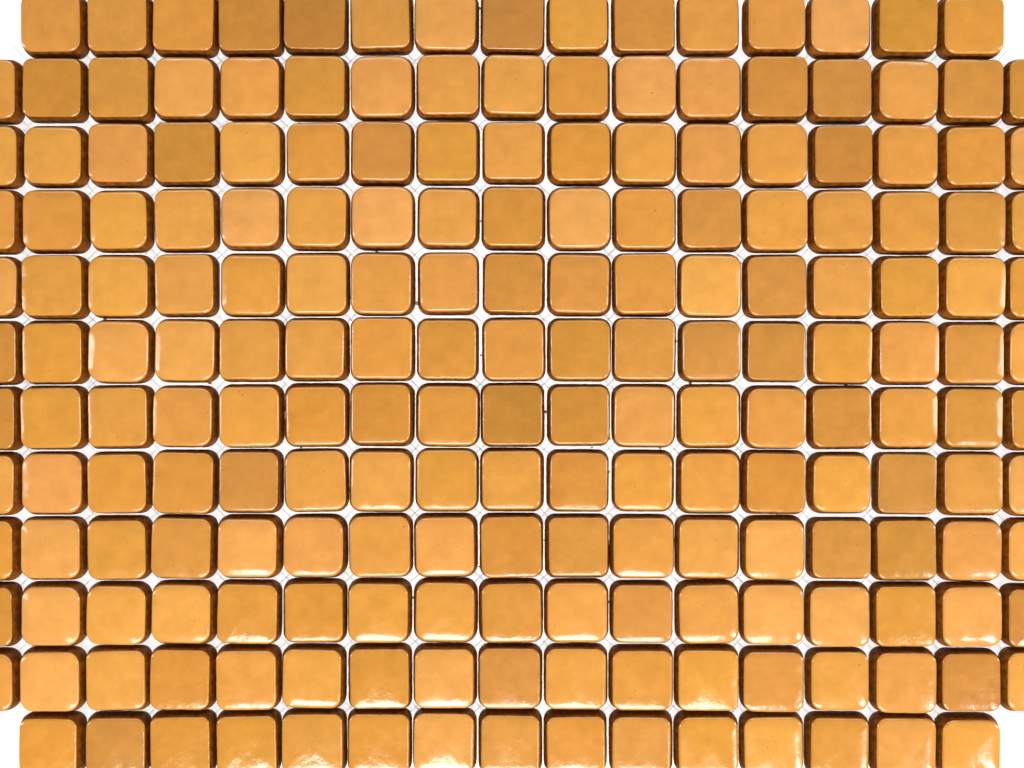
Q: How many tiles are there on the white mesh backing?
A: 200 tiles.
